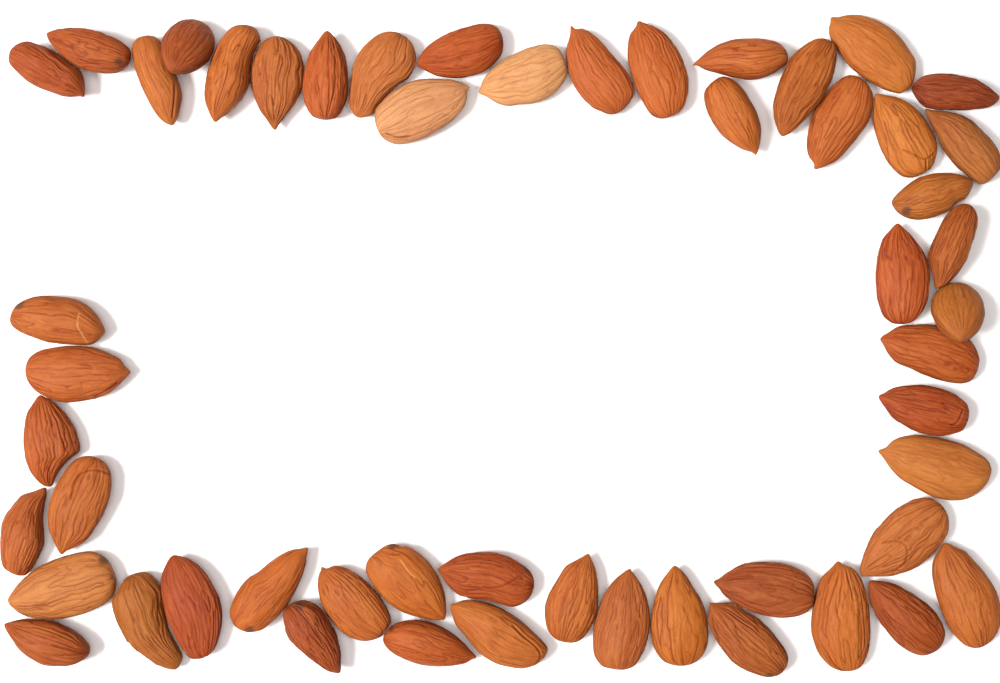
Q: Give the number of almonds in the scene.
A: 53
